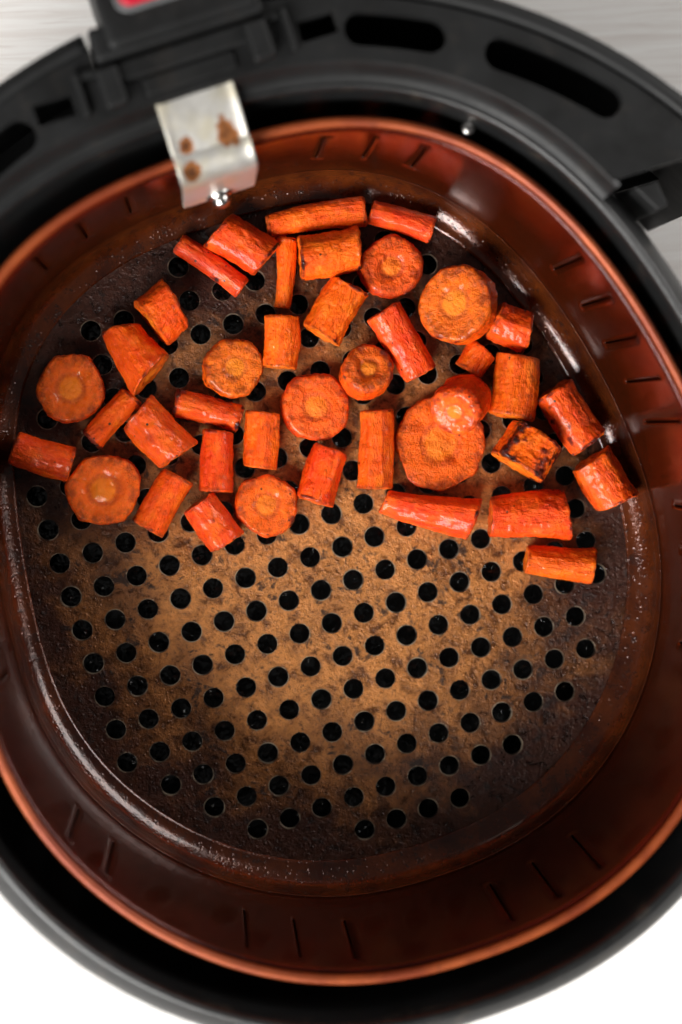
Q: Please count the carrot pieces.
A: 40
